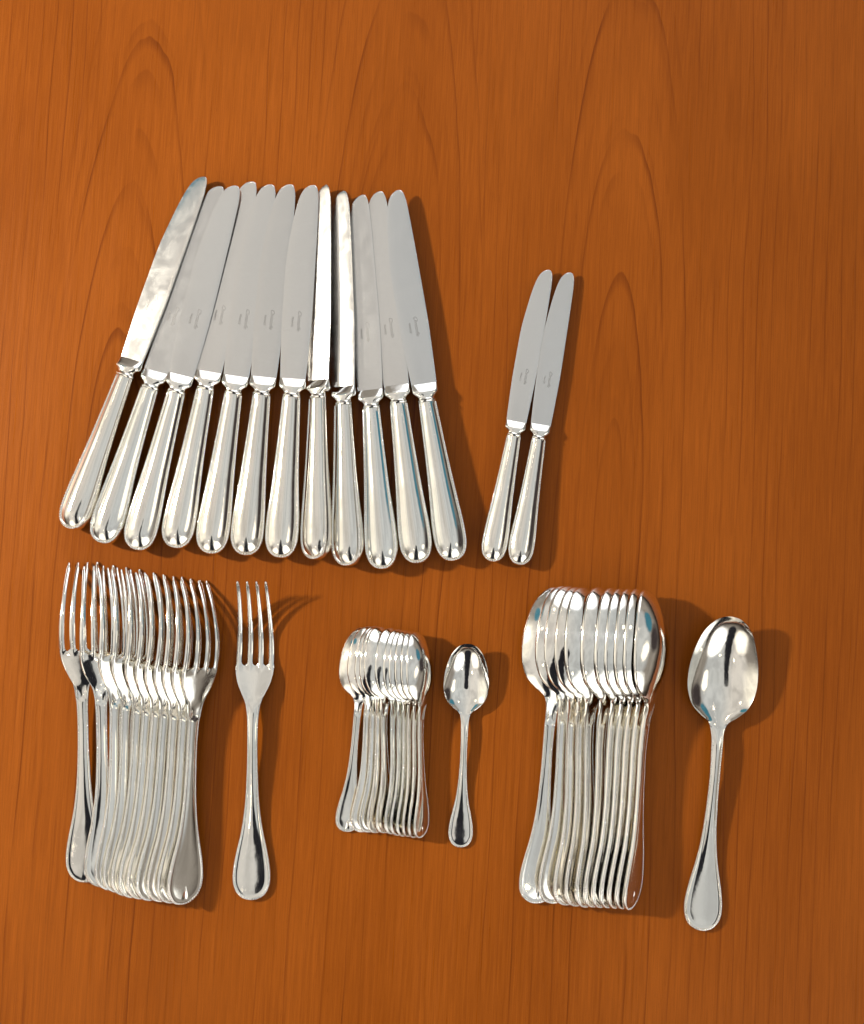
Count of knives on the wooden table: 14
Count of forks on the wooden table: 12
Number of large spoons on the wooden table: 12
